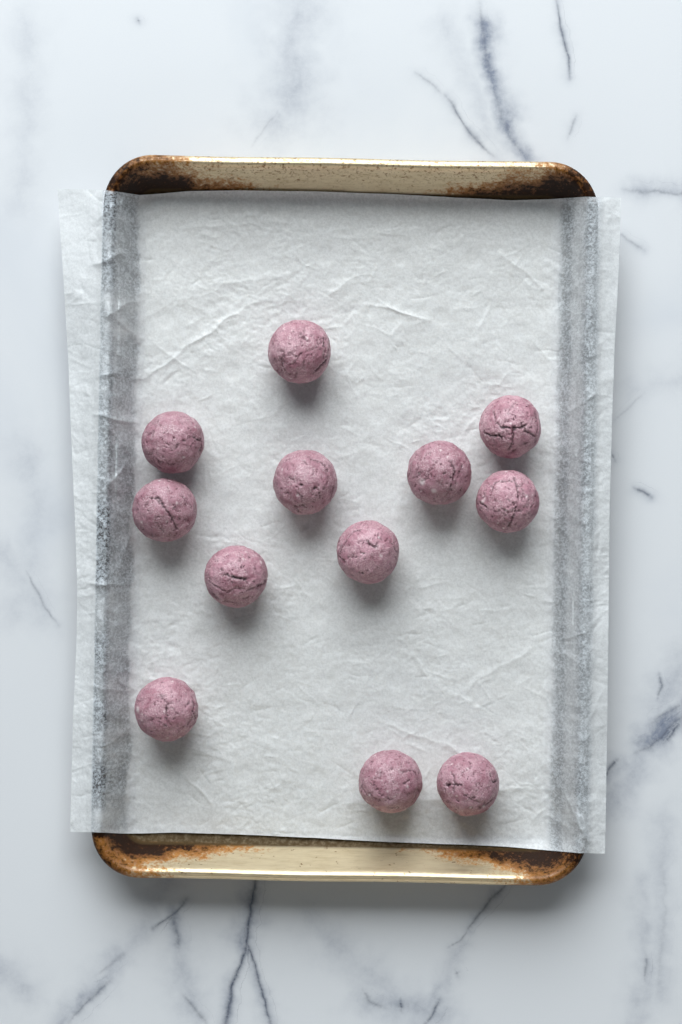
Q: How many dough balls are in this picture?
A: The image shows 12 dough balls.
